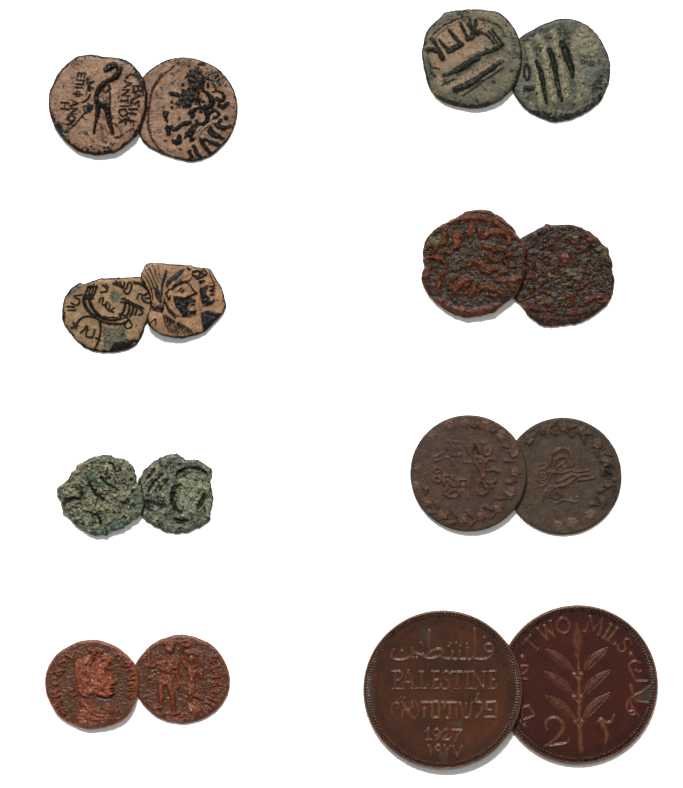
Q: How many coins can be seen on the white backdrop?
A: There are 16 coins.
